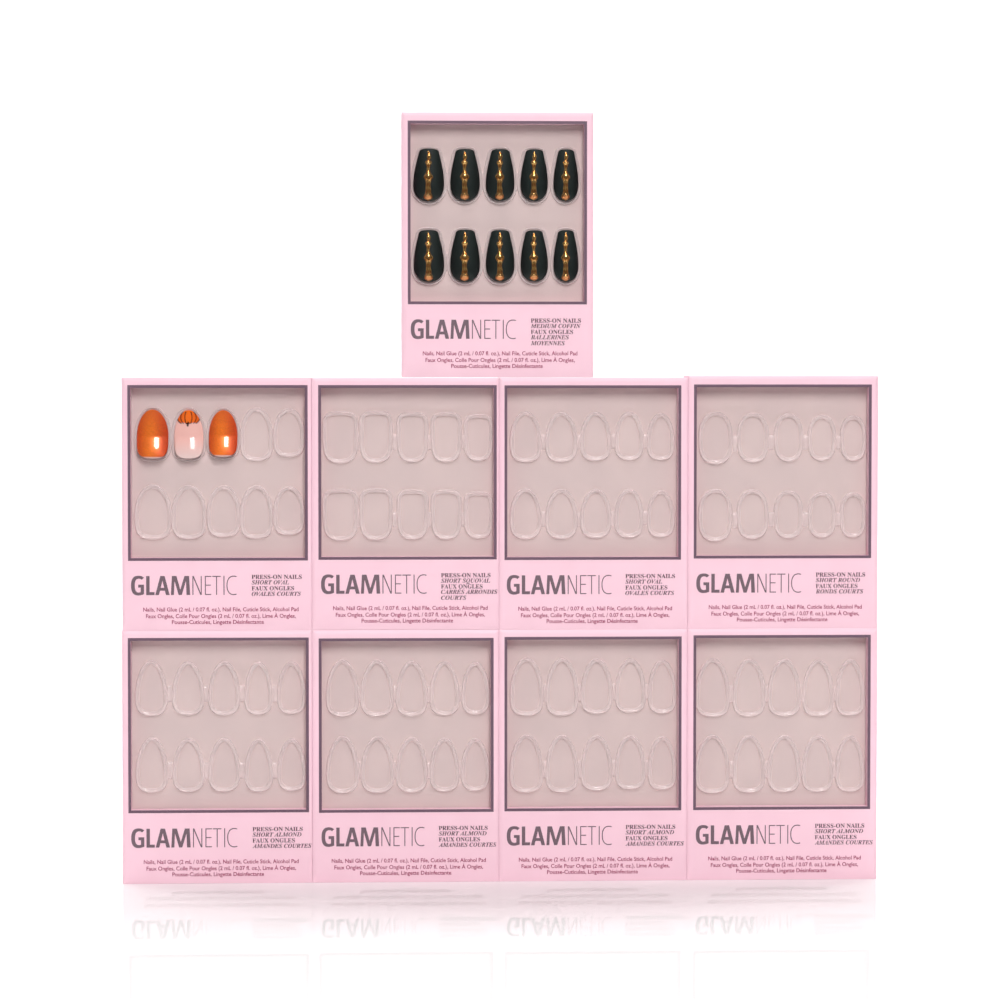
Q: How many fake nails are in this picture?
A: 13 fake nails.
